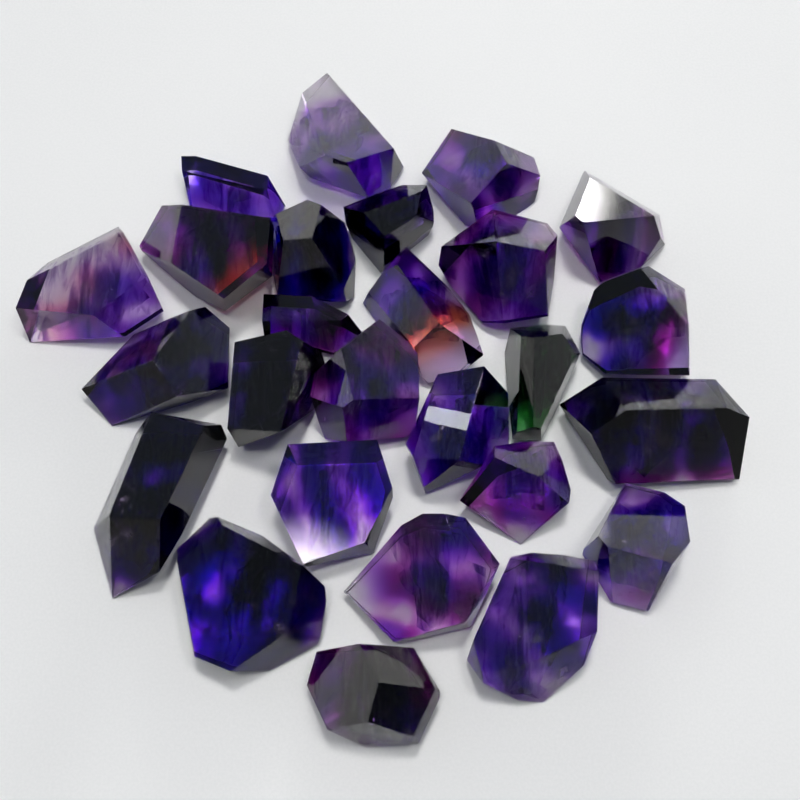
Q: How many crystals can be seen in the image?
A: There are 26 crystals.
